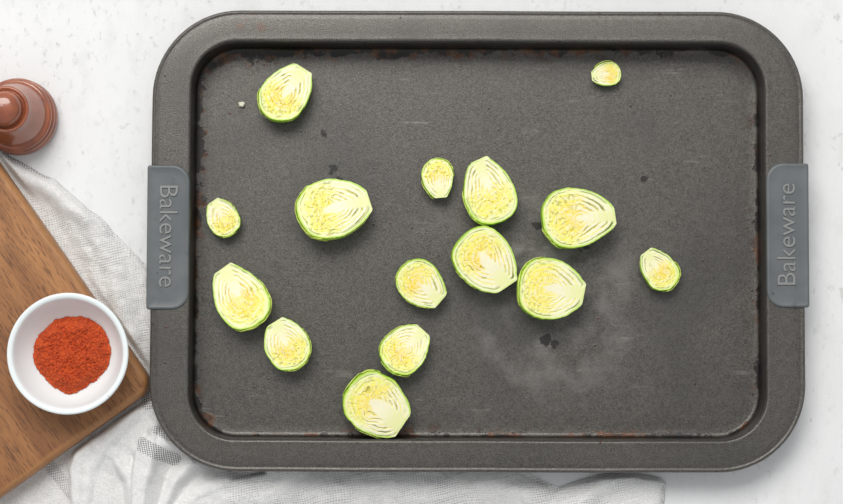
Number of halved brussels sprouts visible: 15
